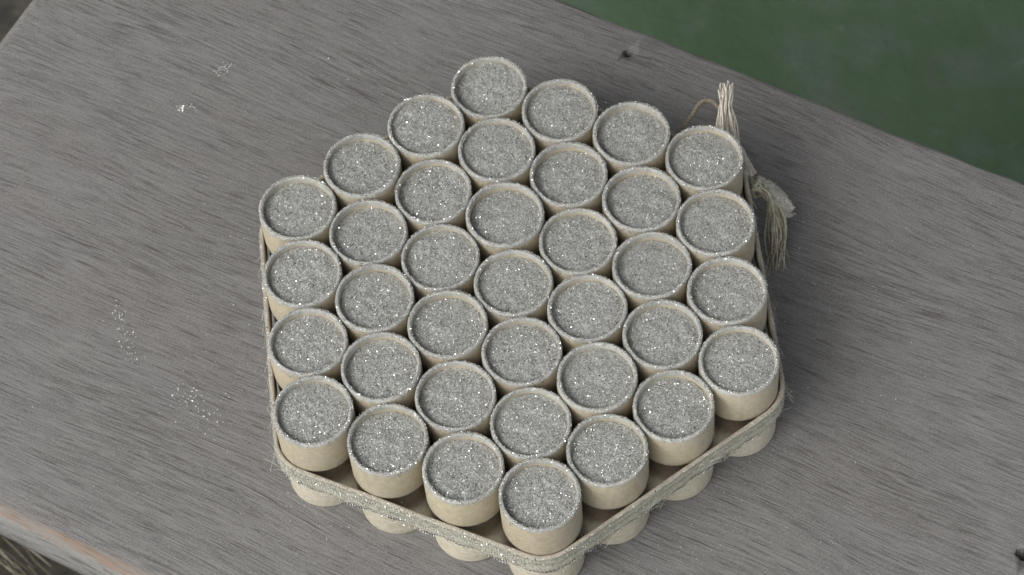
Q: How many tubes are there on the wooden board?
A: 37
